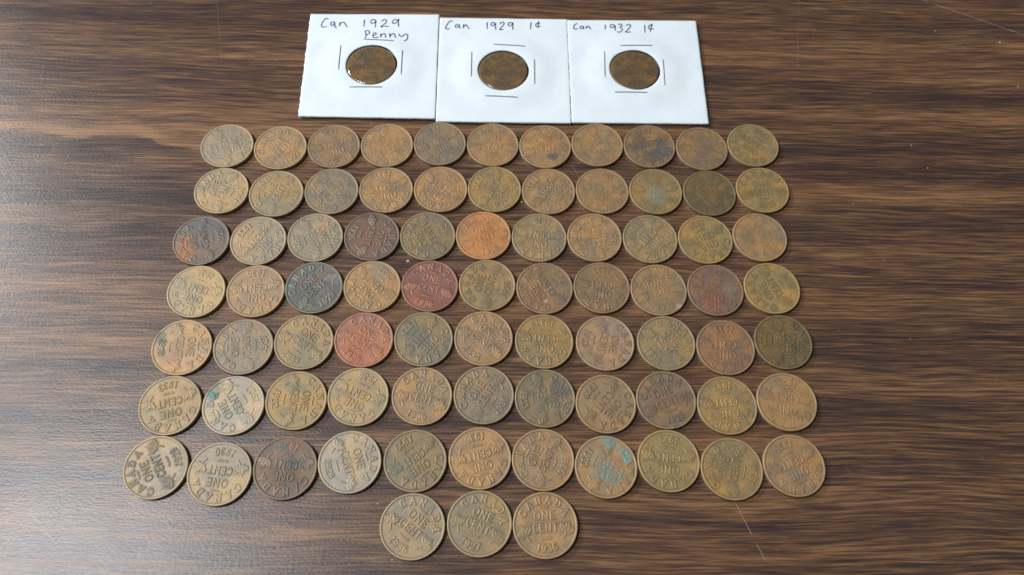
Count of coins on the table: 83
